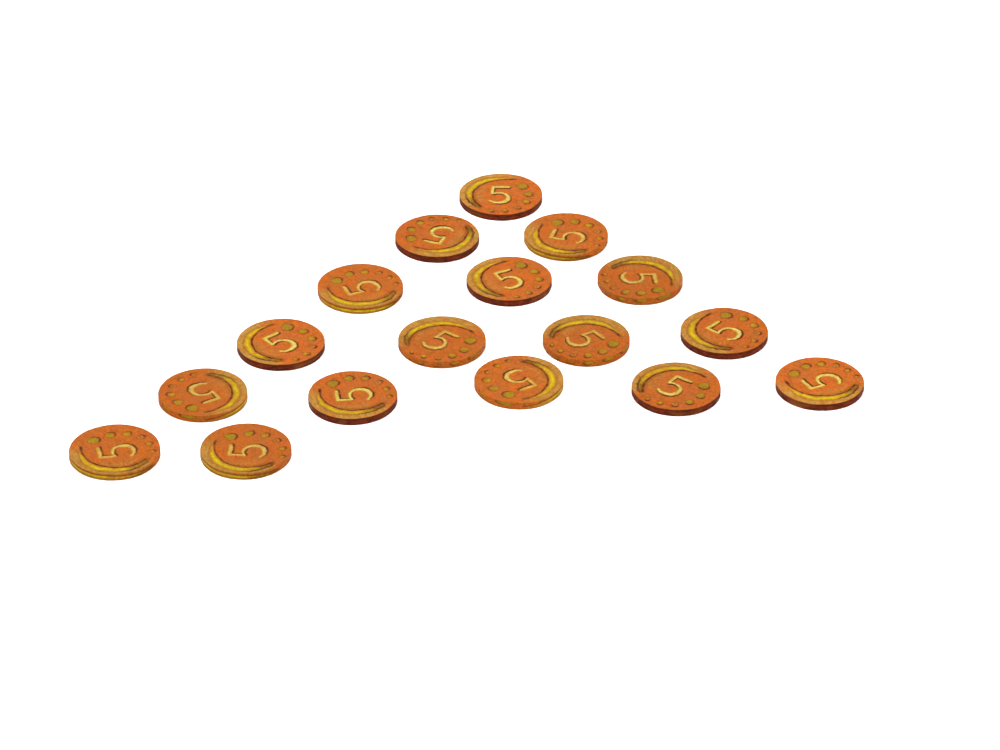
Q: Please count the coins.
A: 17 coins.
